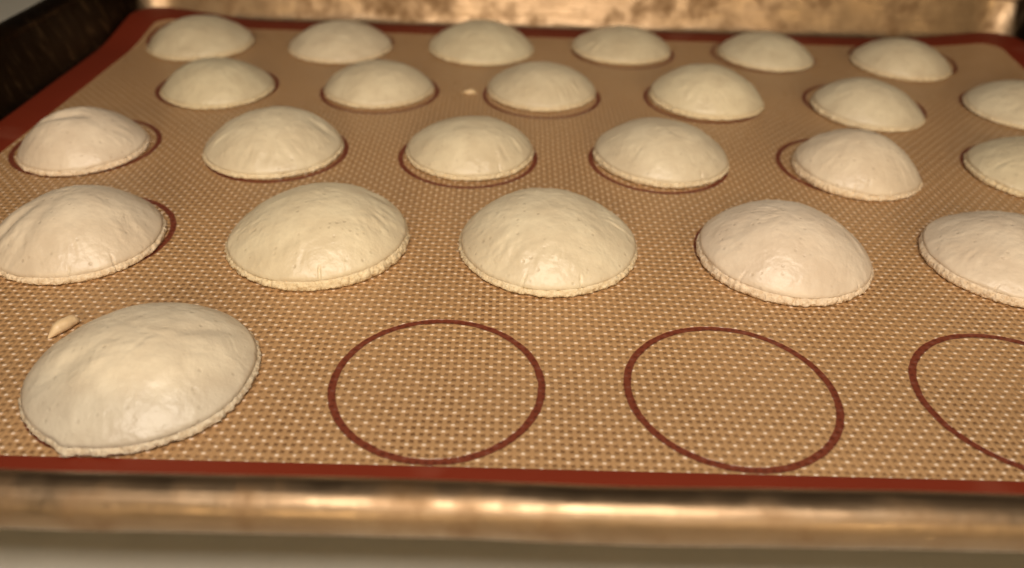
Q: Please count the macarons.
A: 24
